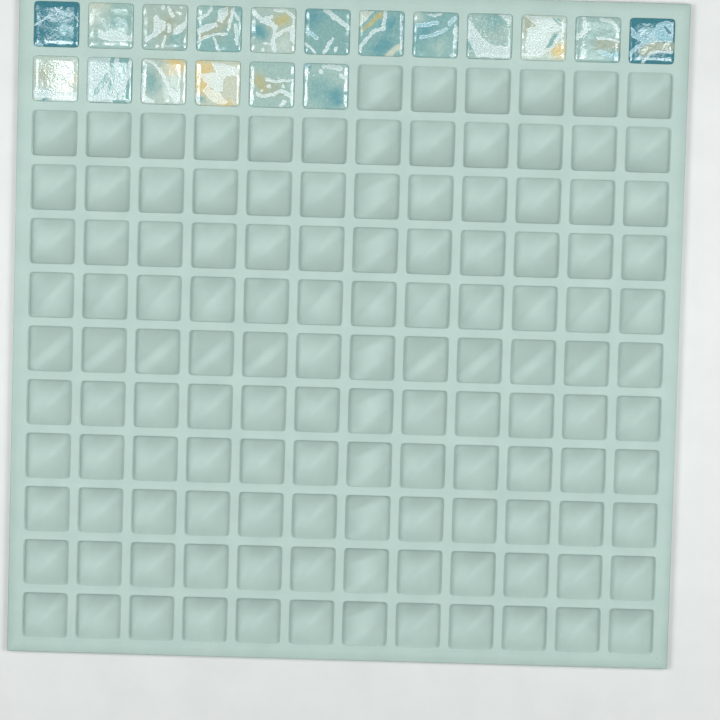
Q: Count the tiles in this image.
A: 18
